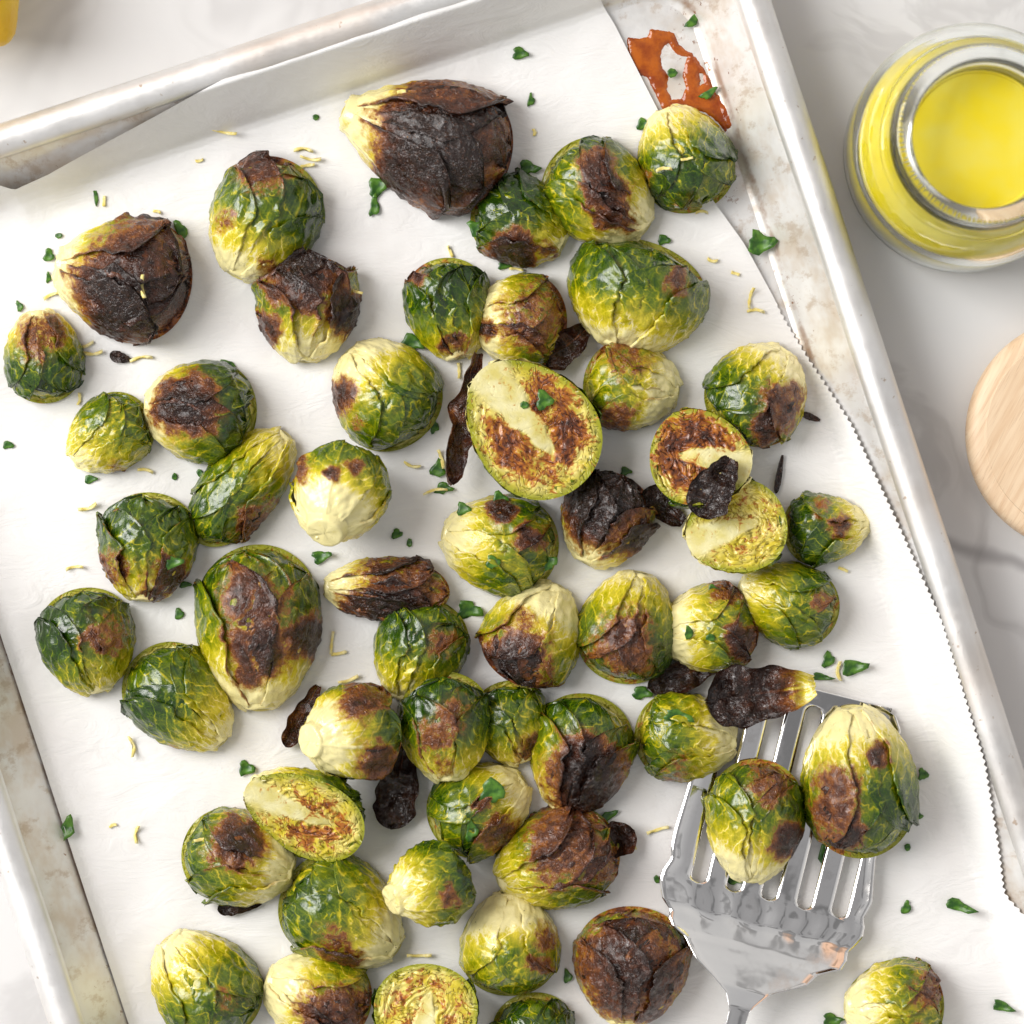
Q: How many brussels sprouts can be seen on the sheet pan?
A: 54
